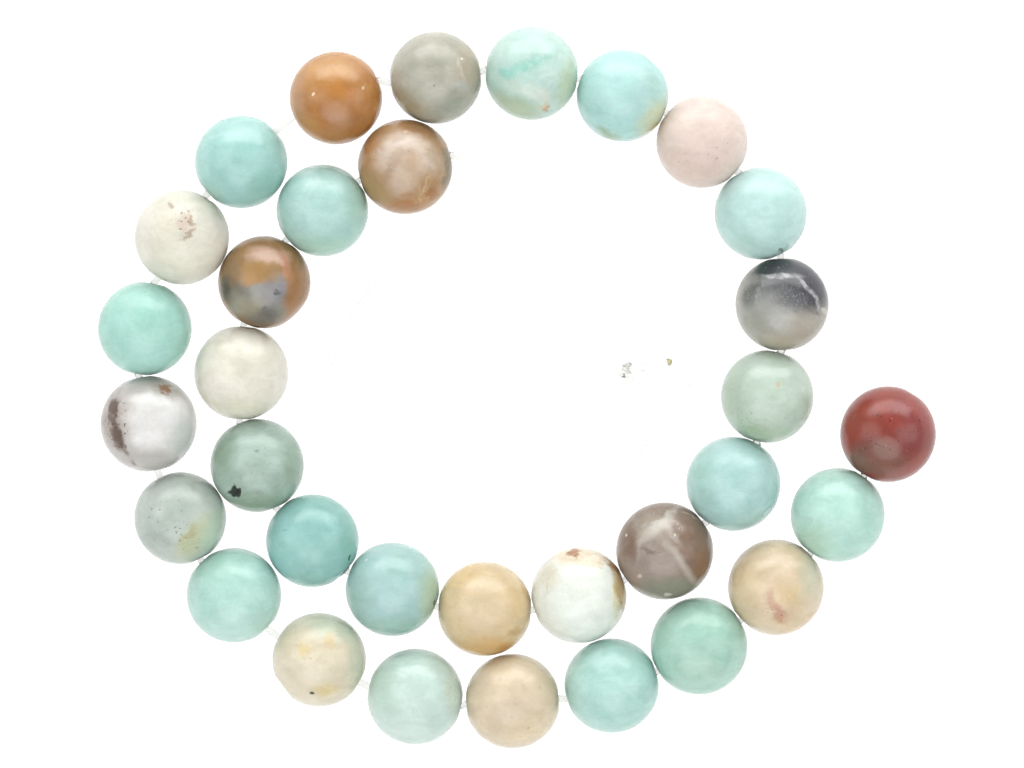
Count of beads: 33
